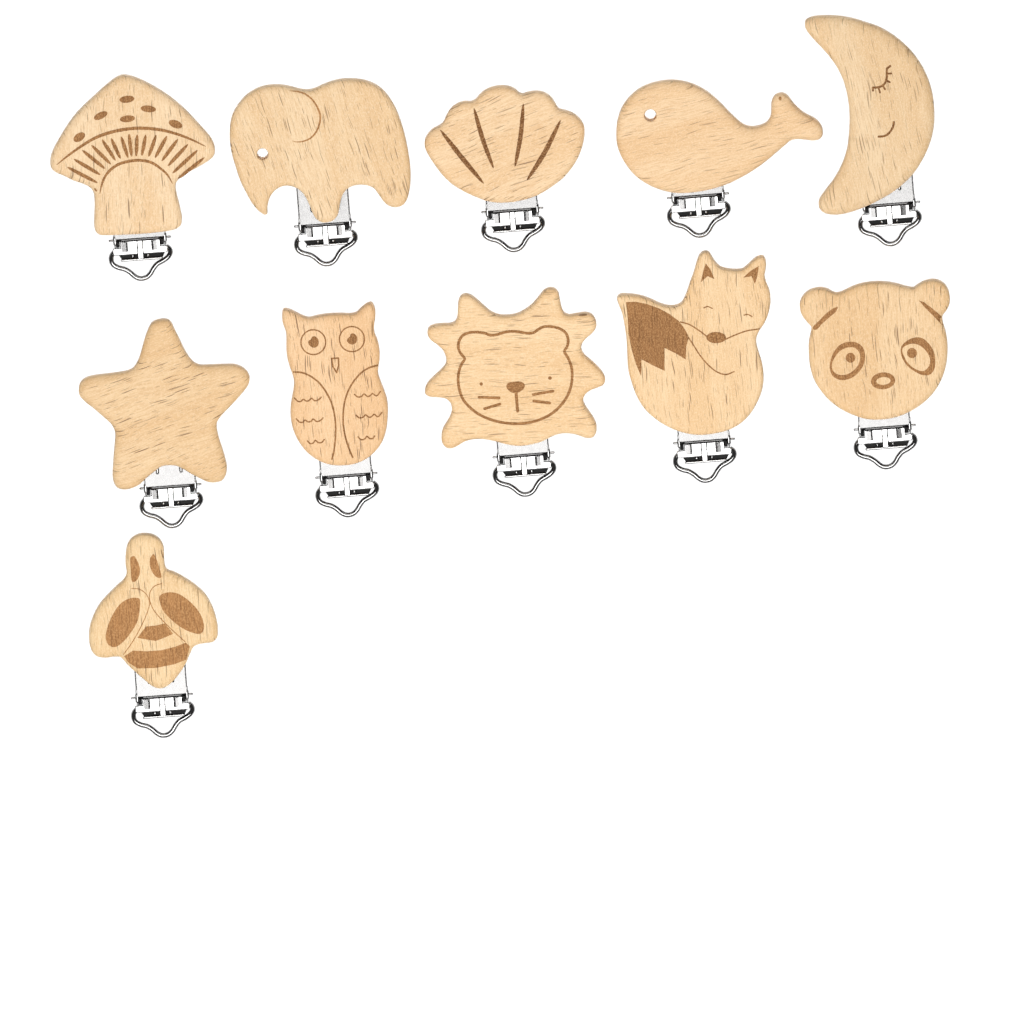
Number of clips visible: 11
